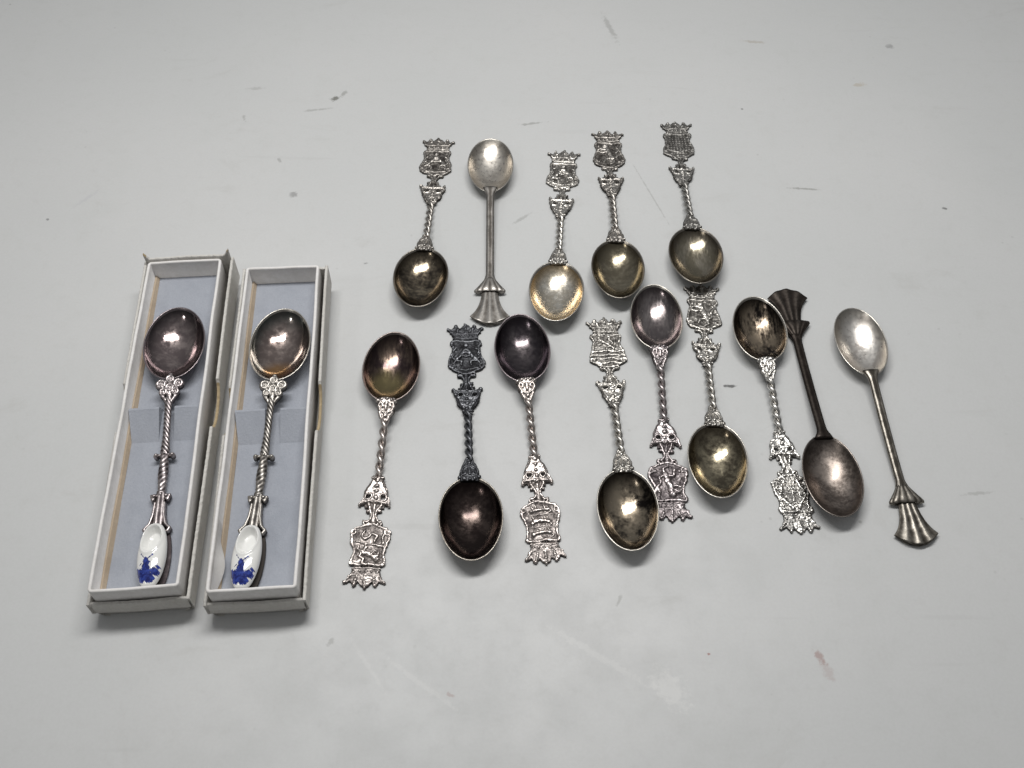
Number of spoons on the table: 16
